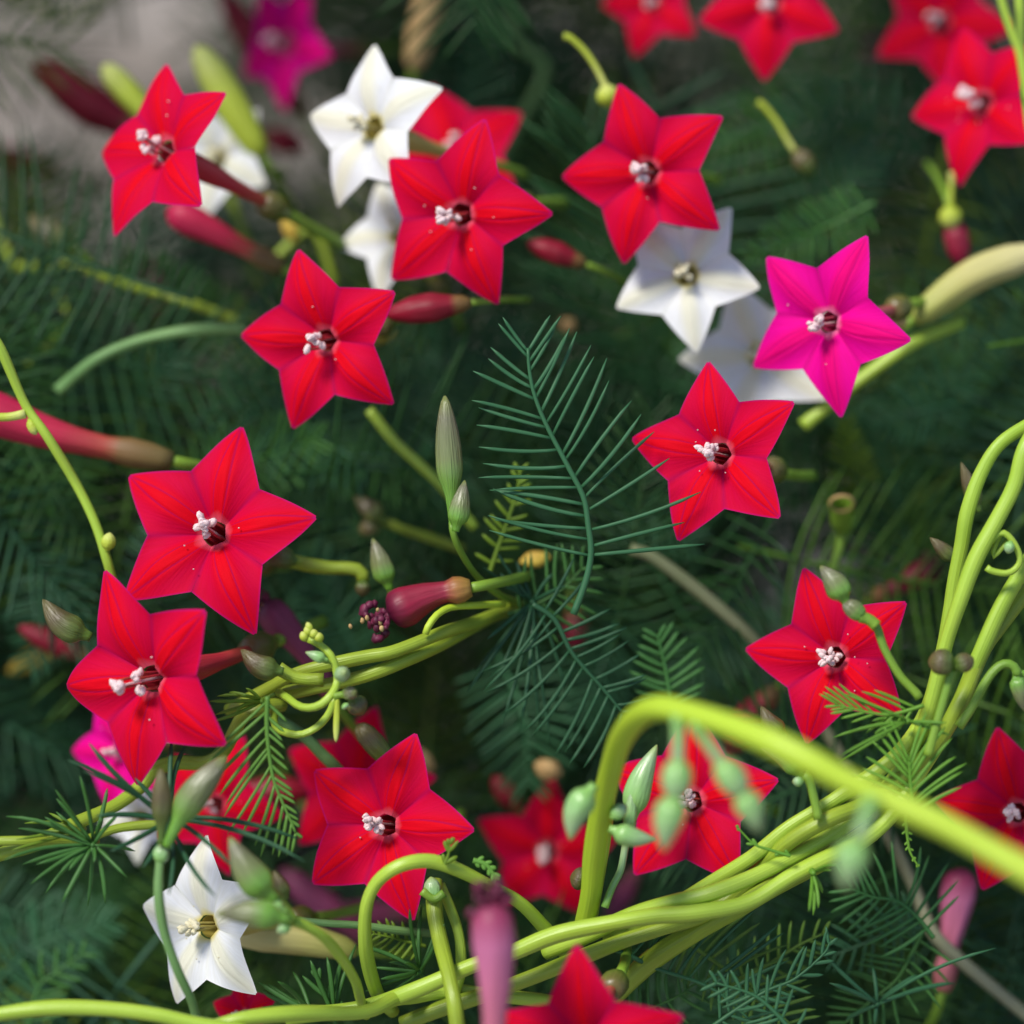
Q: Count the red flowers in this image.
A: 21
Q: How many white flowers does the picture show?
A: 7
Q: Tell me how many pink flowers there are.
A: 3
